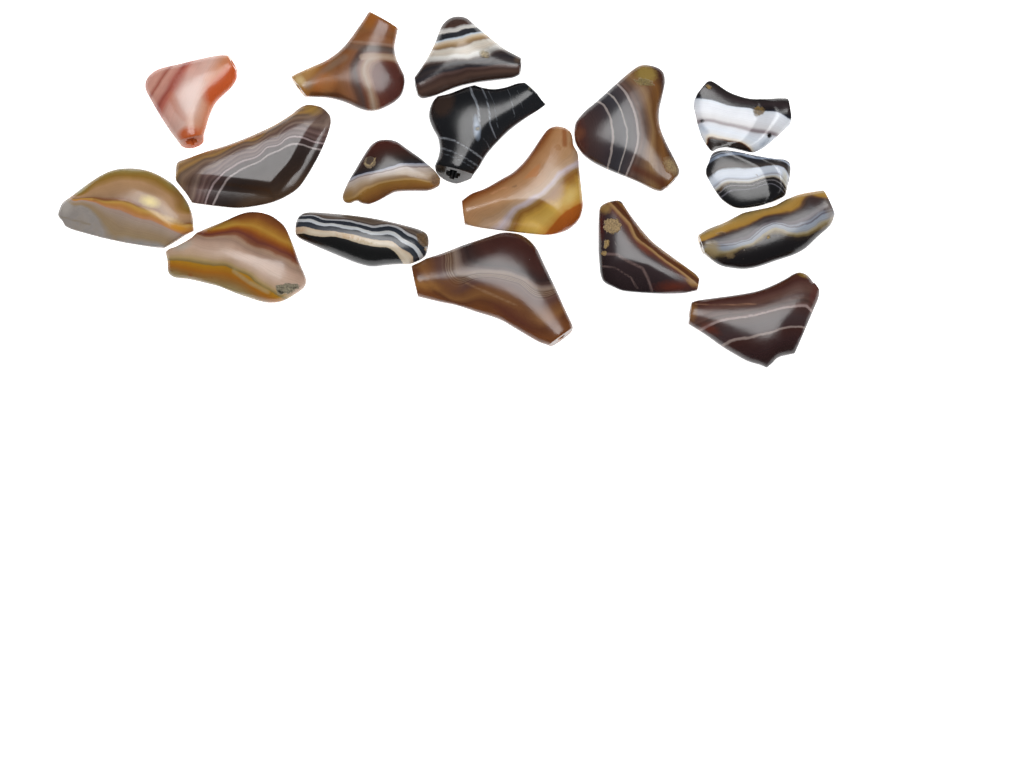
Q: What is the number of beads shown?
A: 17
